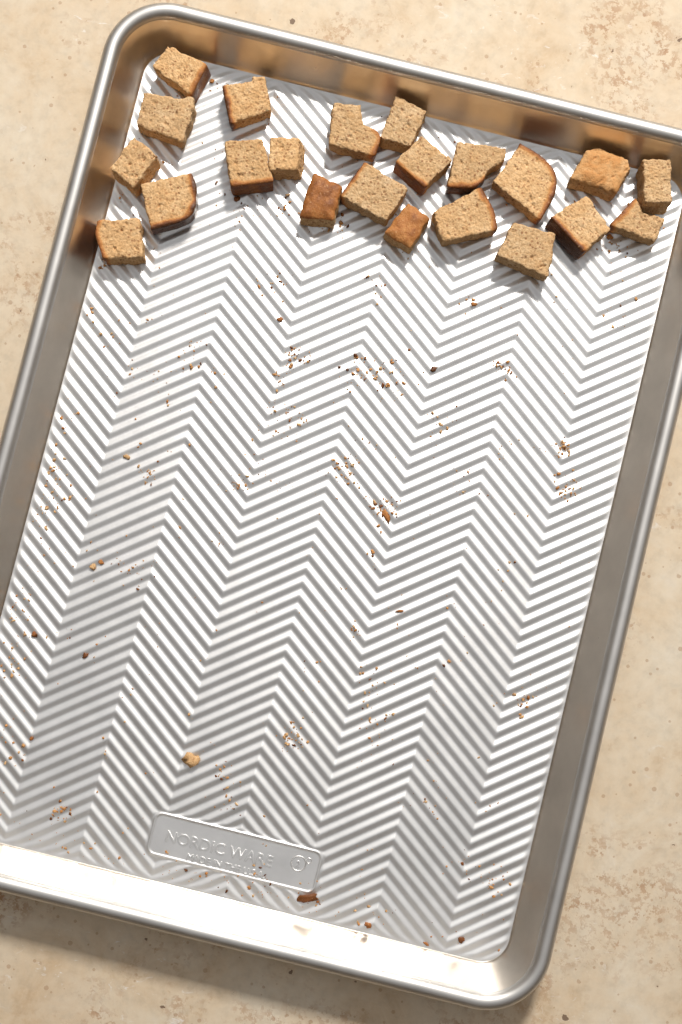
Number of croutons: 22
